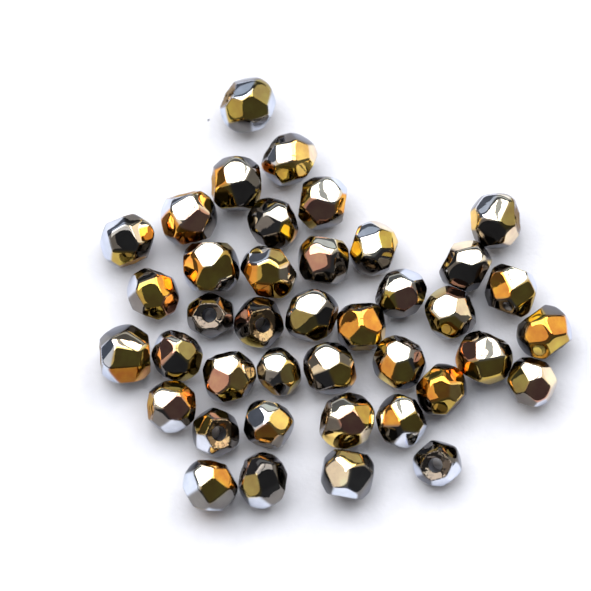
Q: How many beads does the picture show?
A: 40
